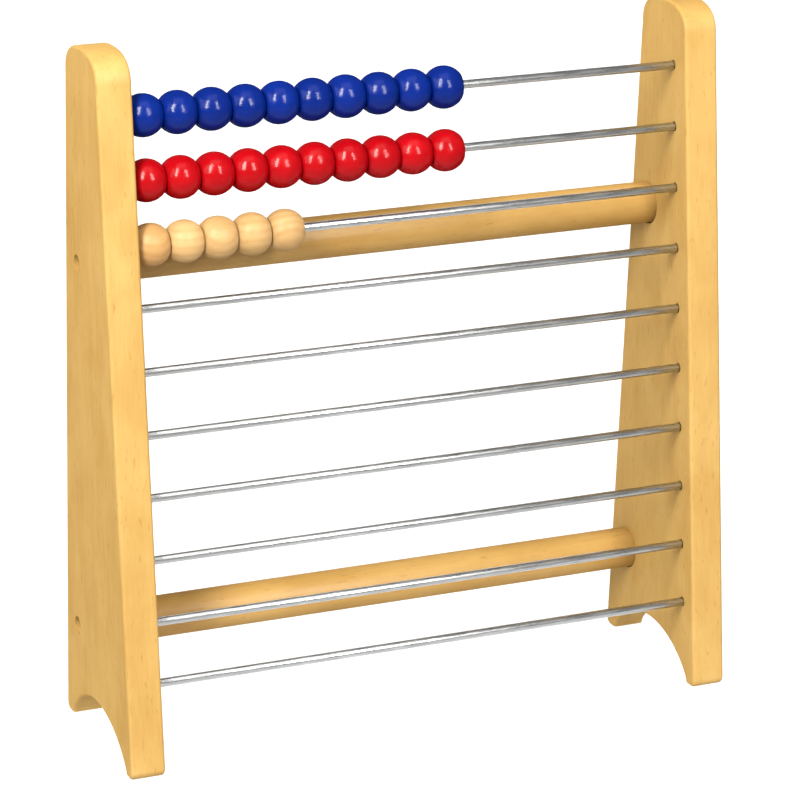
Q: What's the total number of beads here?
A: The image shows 25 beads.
